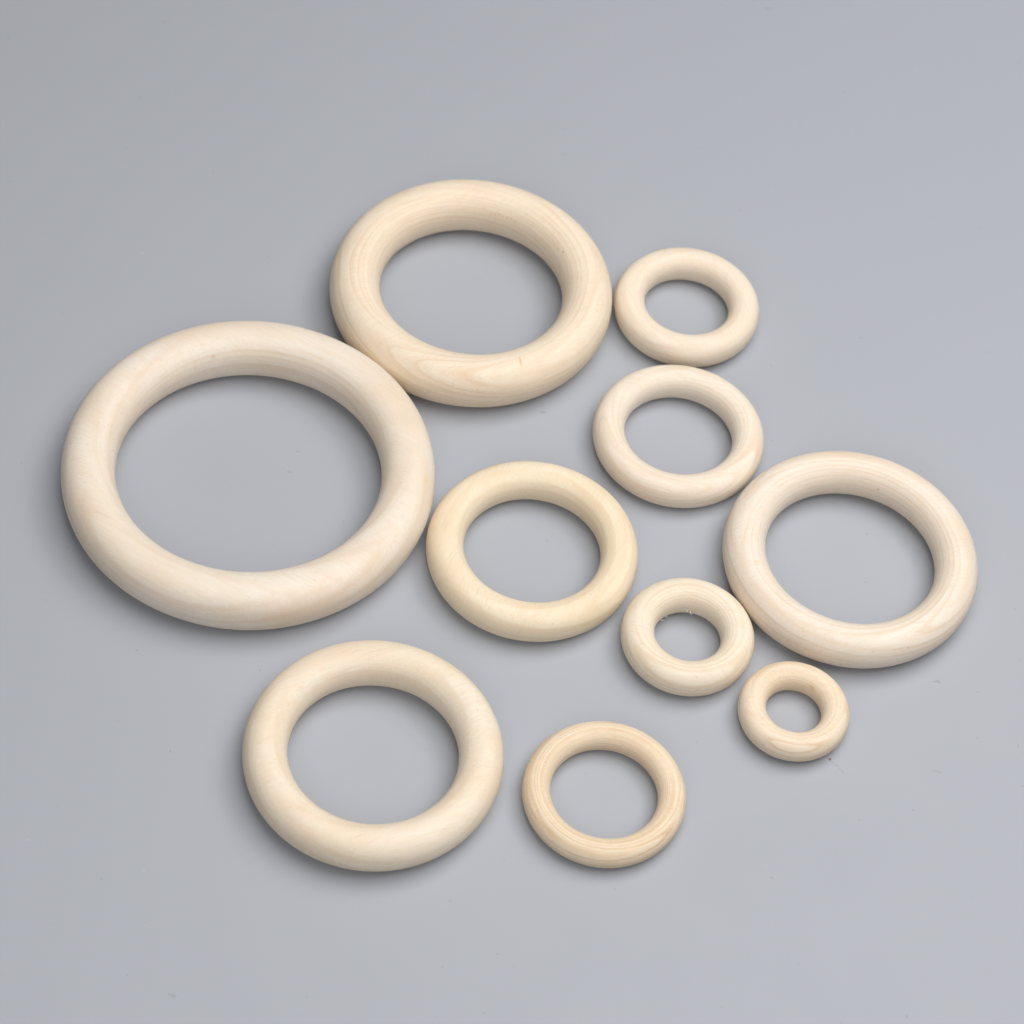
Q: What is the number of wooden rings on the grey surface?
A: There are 10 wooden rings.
